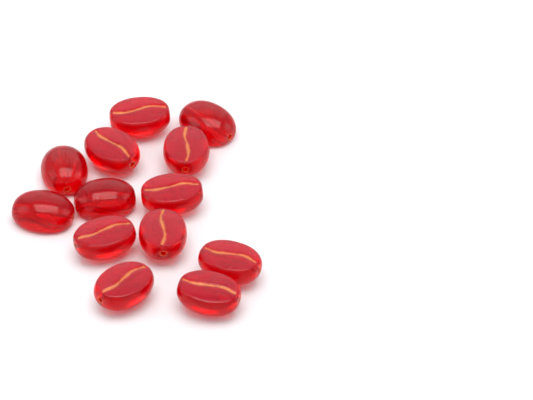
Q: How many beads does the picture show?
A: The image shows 13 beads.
